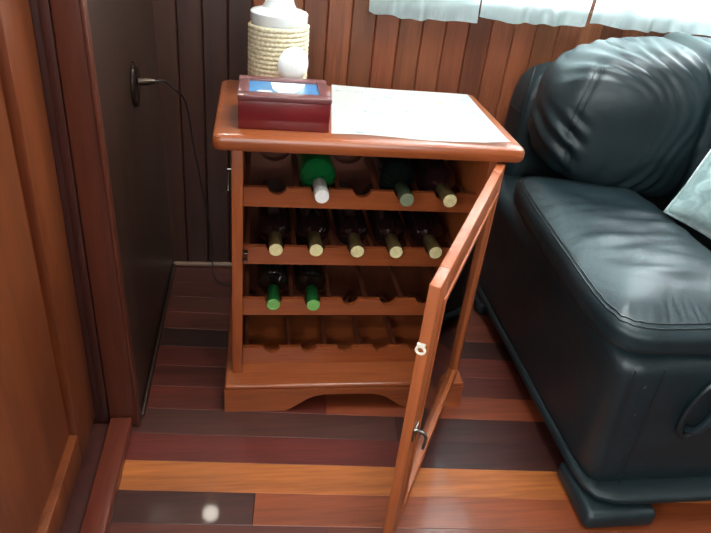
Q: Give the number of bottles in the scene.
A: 10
